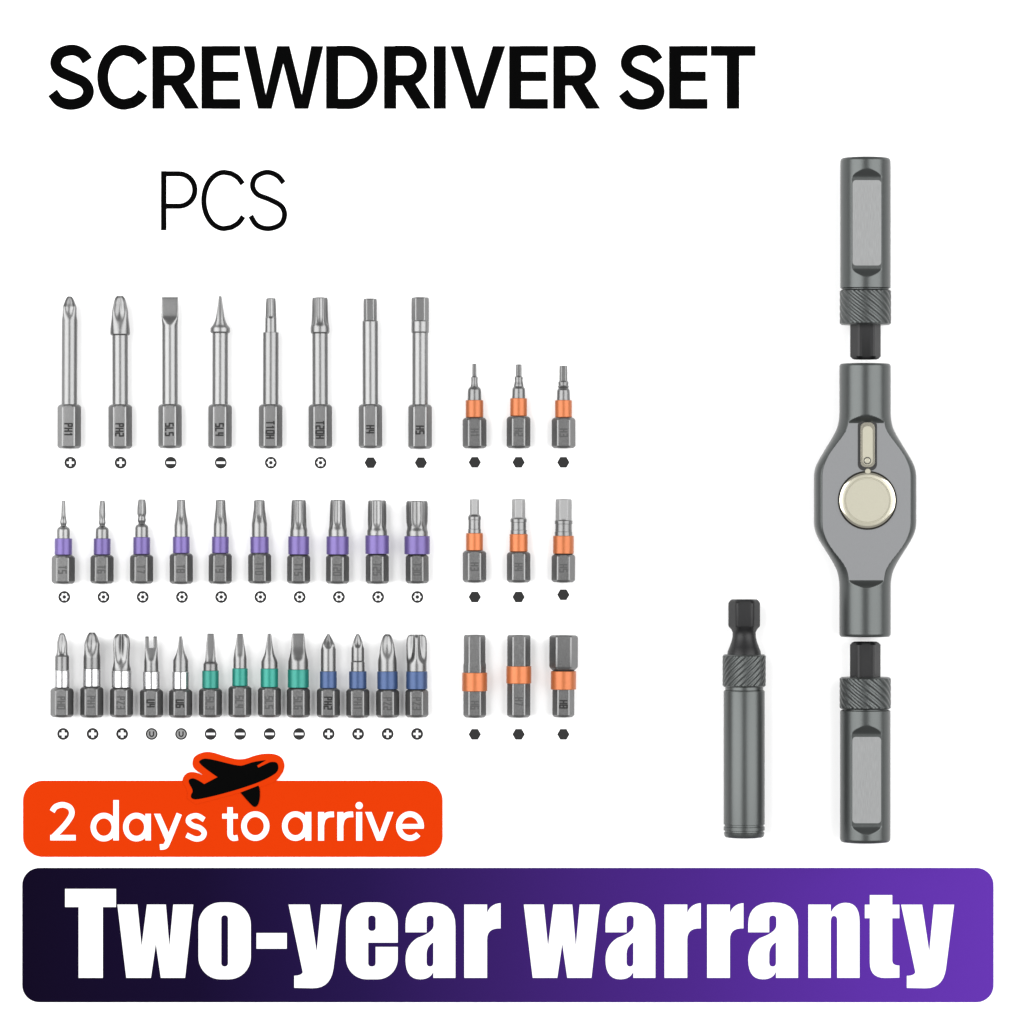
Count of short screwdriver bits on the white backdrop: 32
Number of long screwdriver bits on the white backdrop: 8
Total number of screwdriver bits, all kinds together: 40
